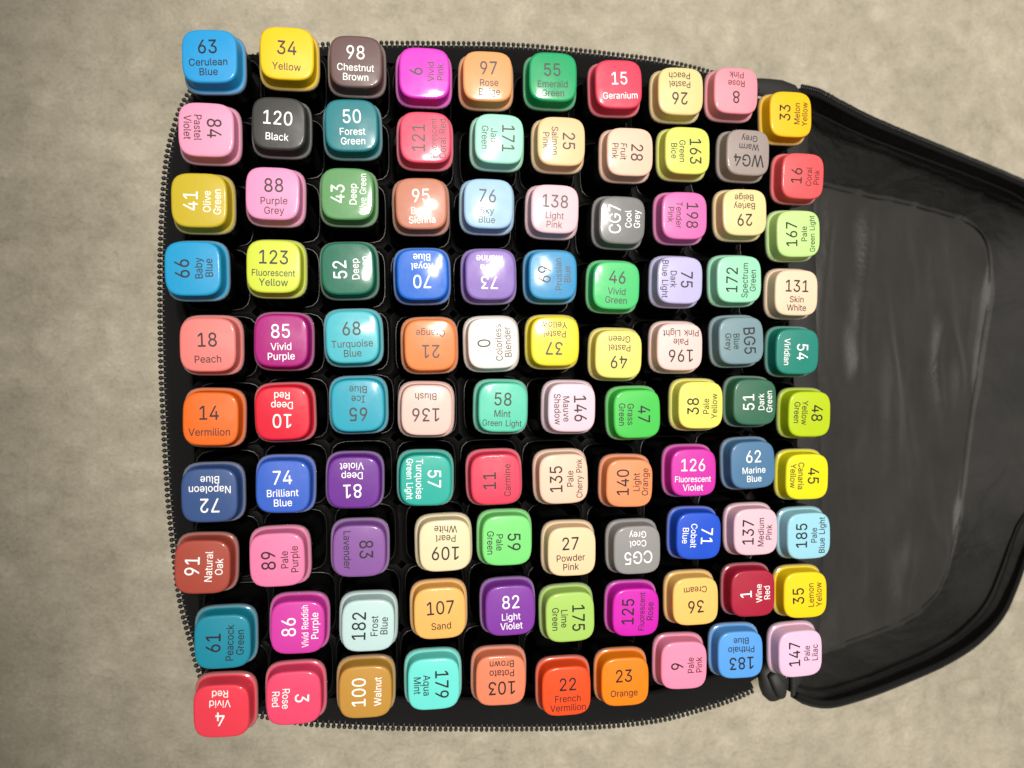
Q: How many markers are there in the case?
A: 100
